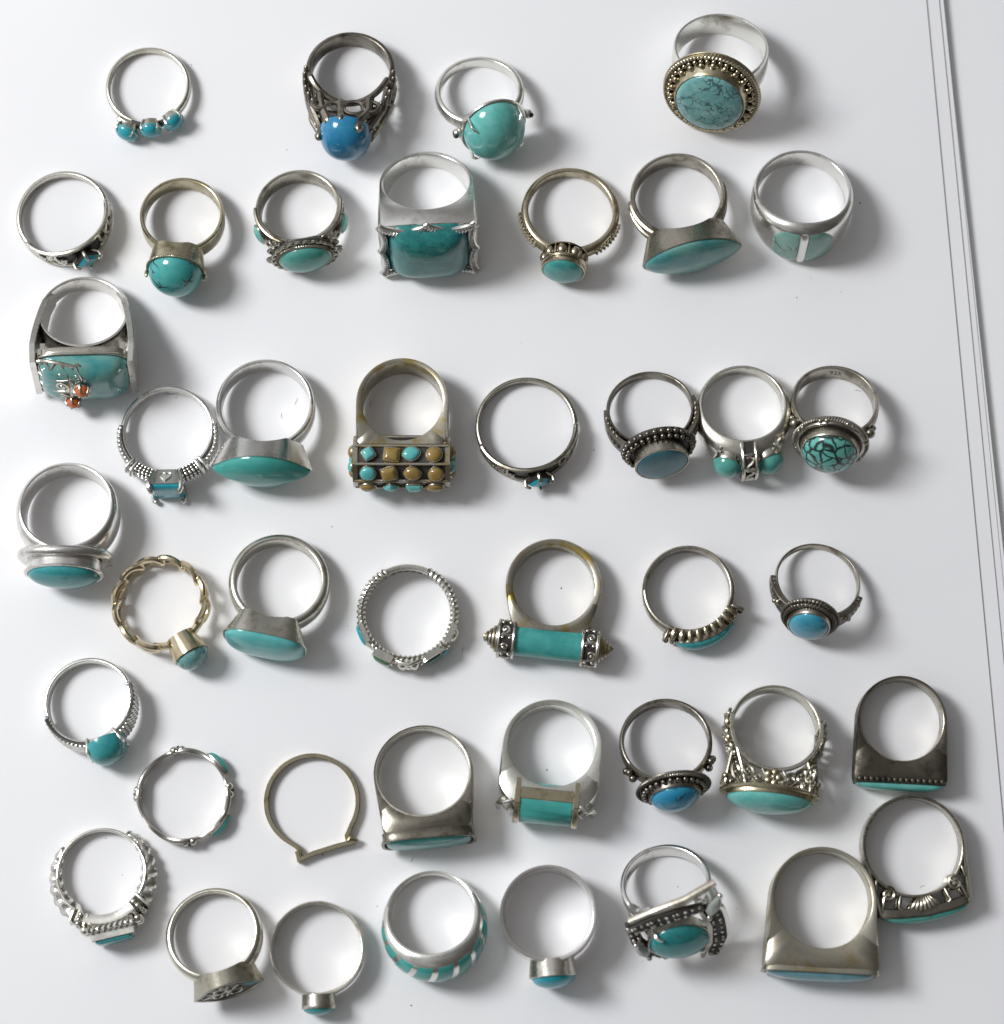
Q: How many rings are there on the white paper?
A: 42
